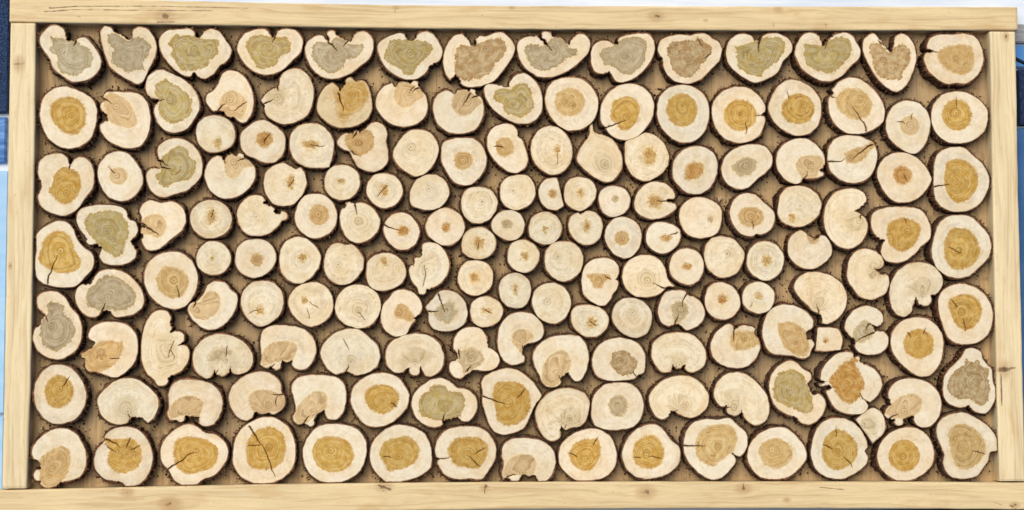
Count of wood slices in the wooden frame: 166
